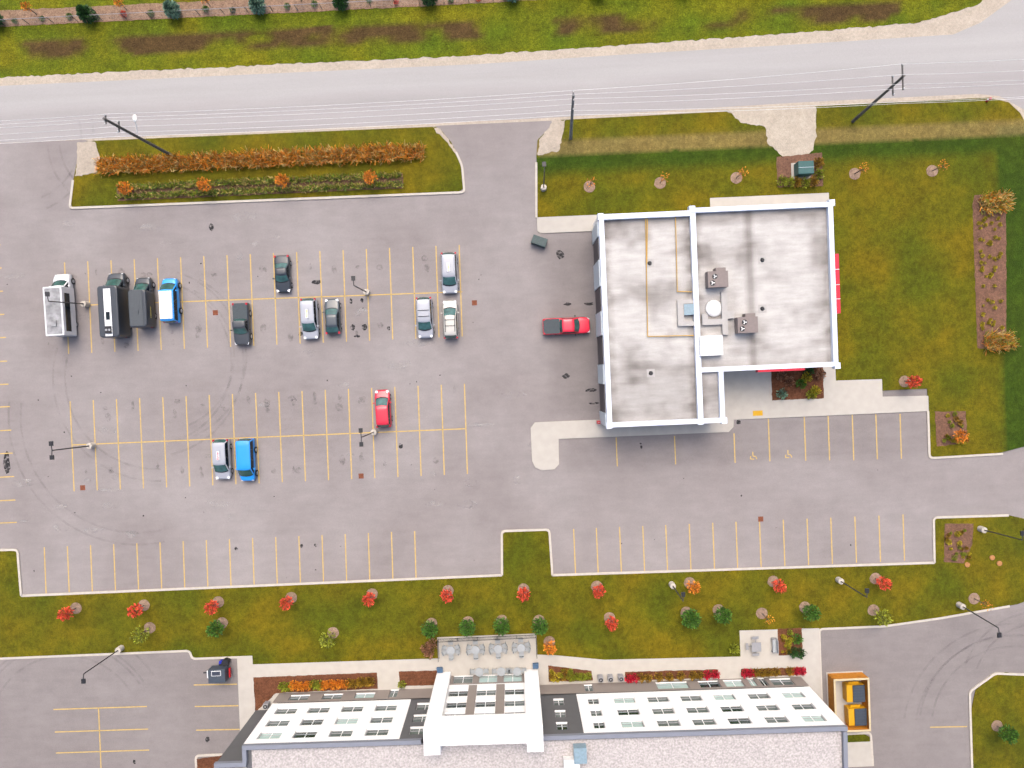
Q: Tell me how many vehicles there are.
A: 15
